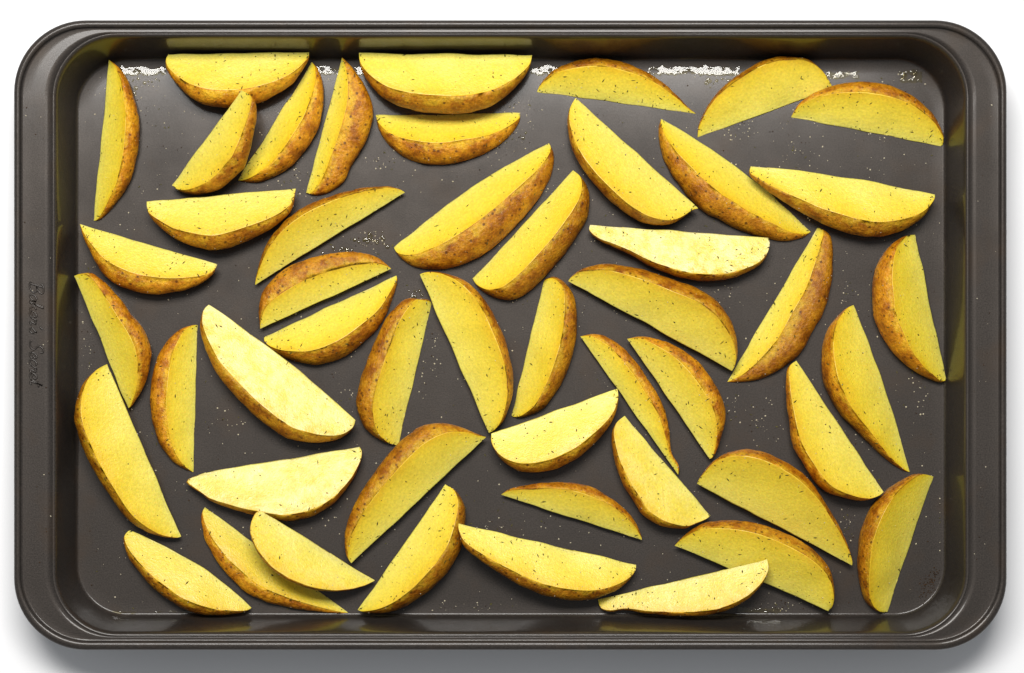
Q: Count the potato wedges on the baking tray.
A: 49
